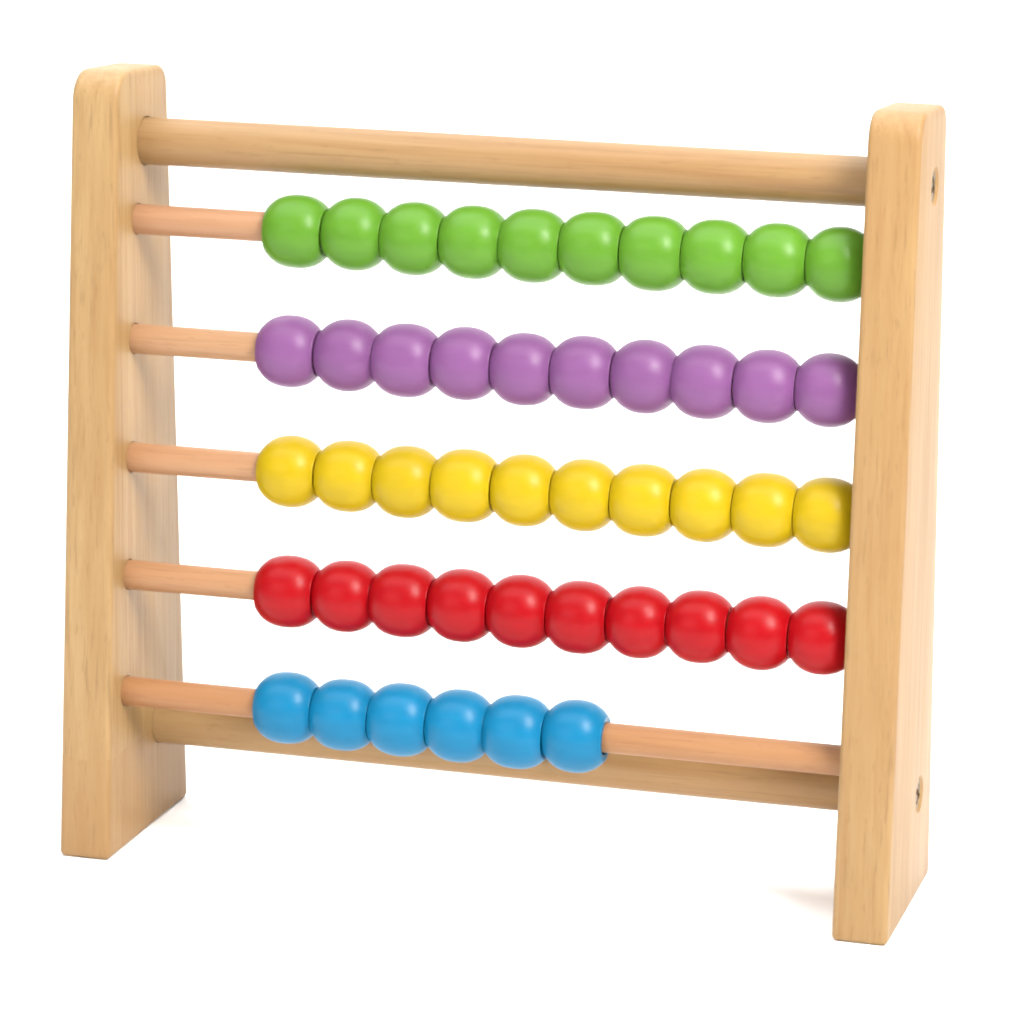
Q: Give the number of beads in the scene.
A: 46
